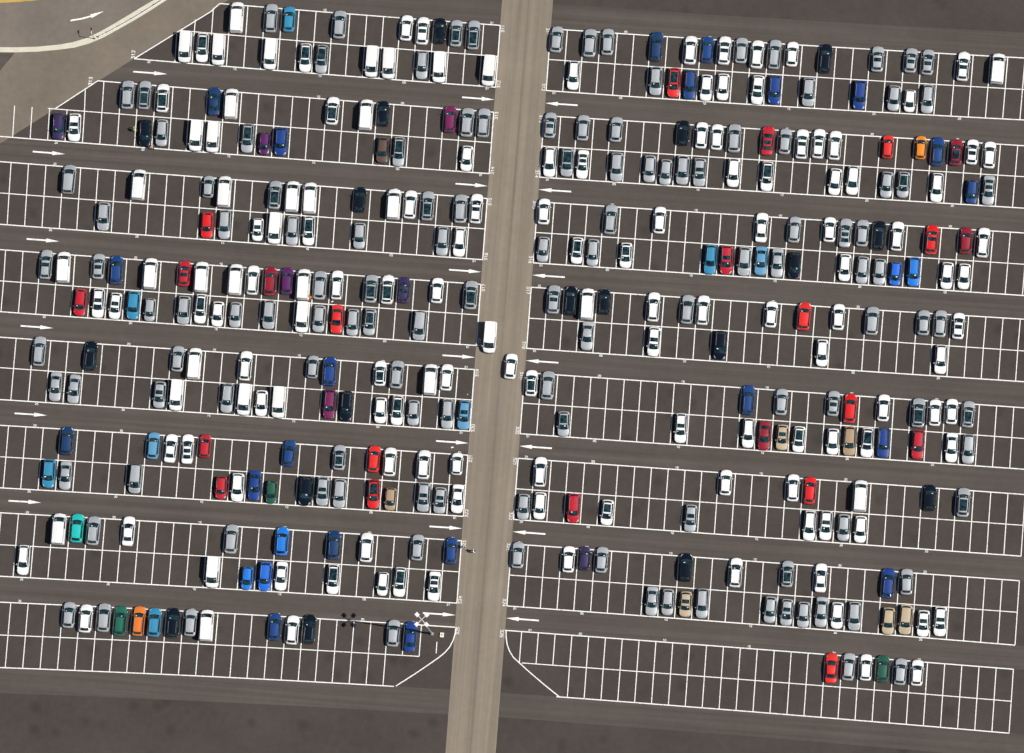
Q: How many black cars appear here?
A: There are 18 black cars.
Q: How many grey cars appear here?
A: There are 127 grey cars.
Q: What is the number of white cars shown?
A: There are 114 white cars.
